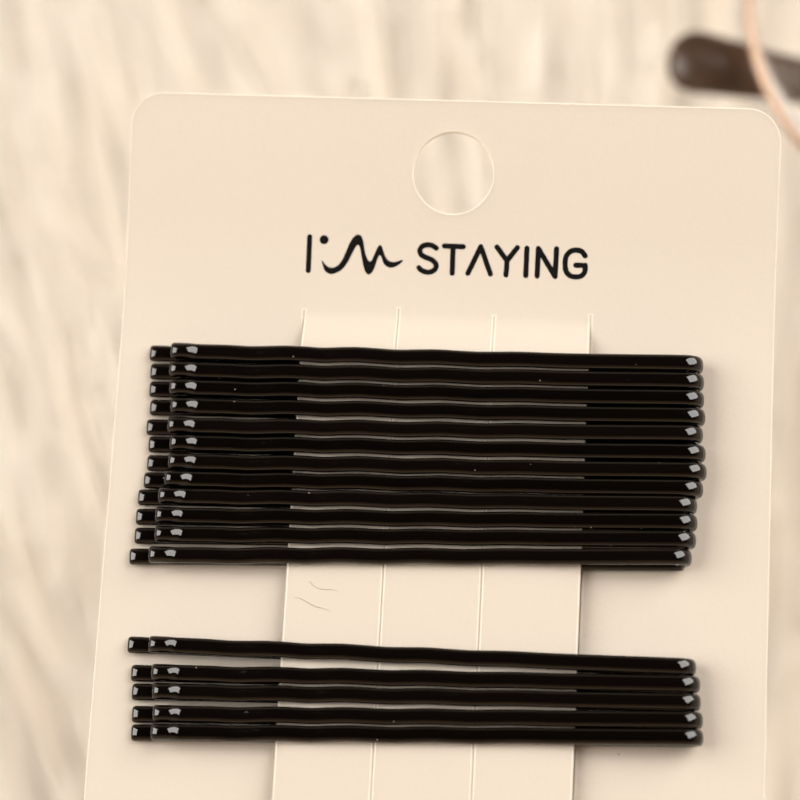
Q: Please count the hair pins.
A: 17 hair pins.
